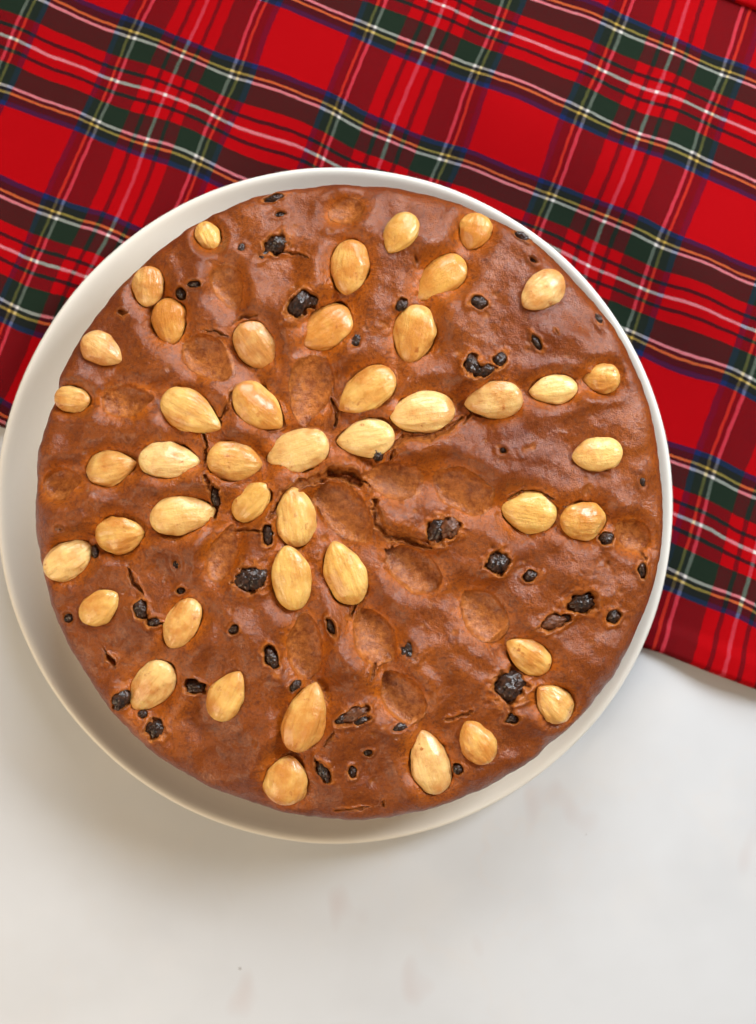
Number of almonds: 45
